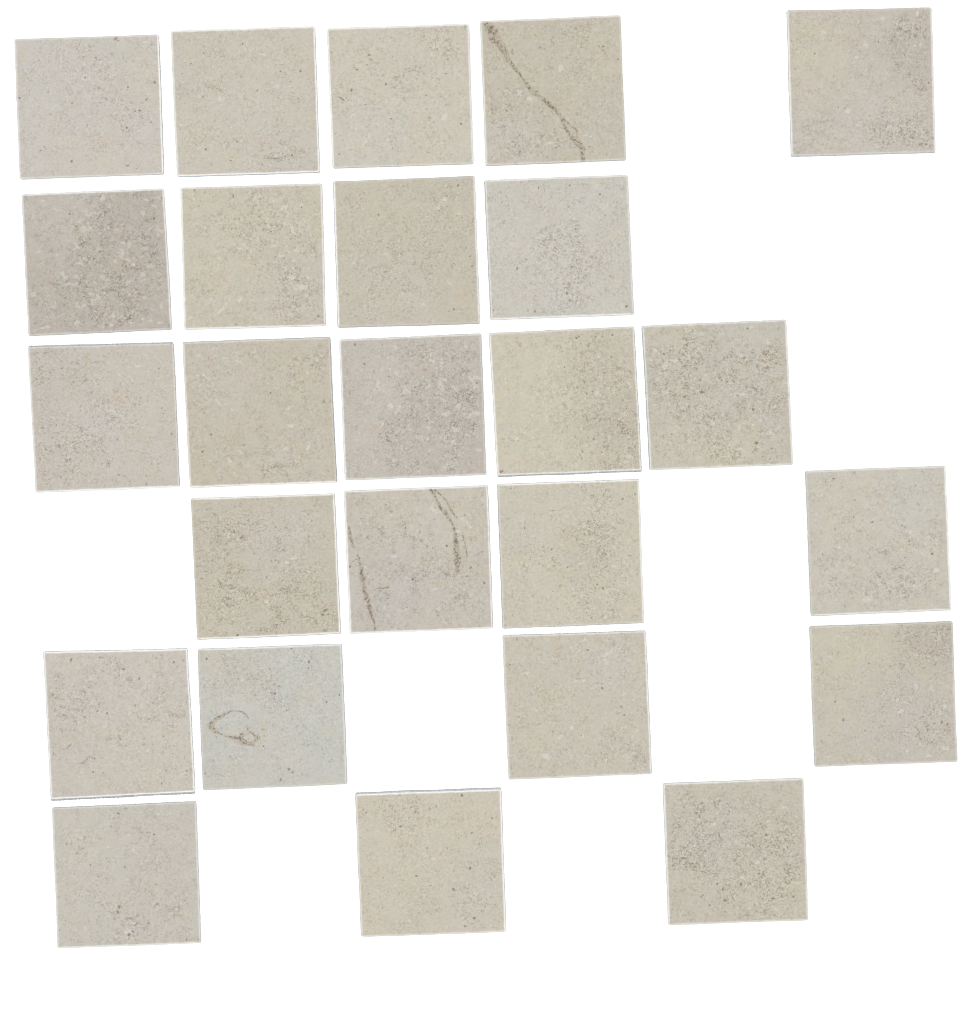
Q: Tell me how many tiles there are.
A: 25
